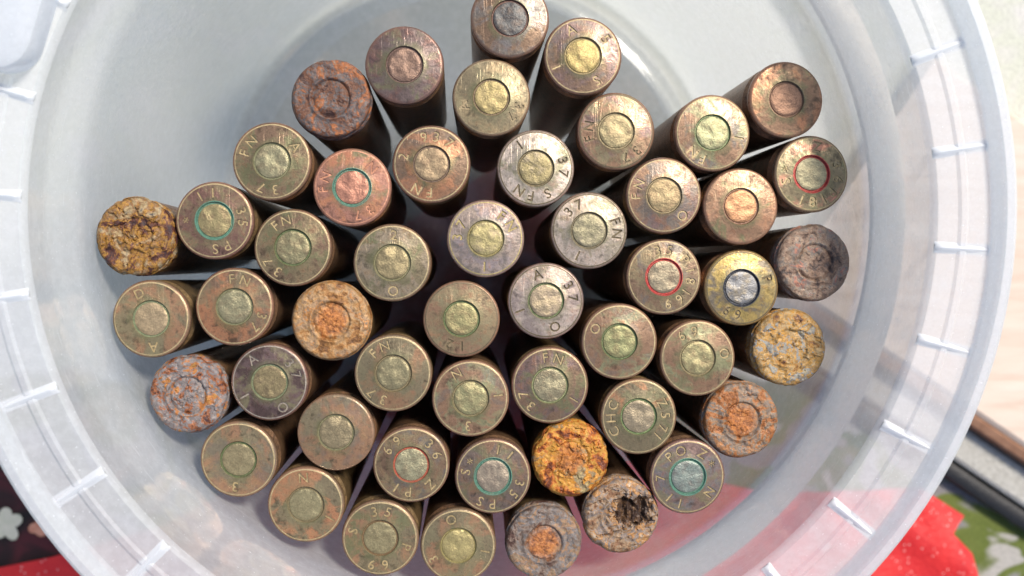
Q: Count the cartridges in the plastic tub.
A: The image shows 50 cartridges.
